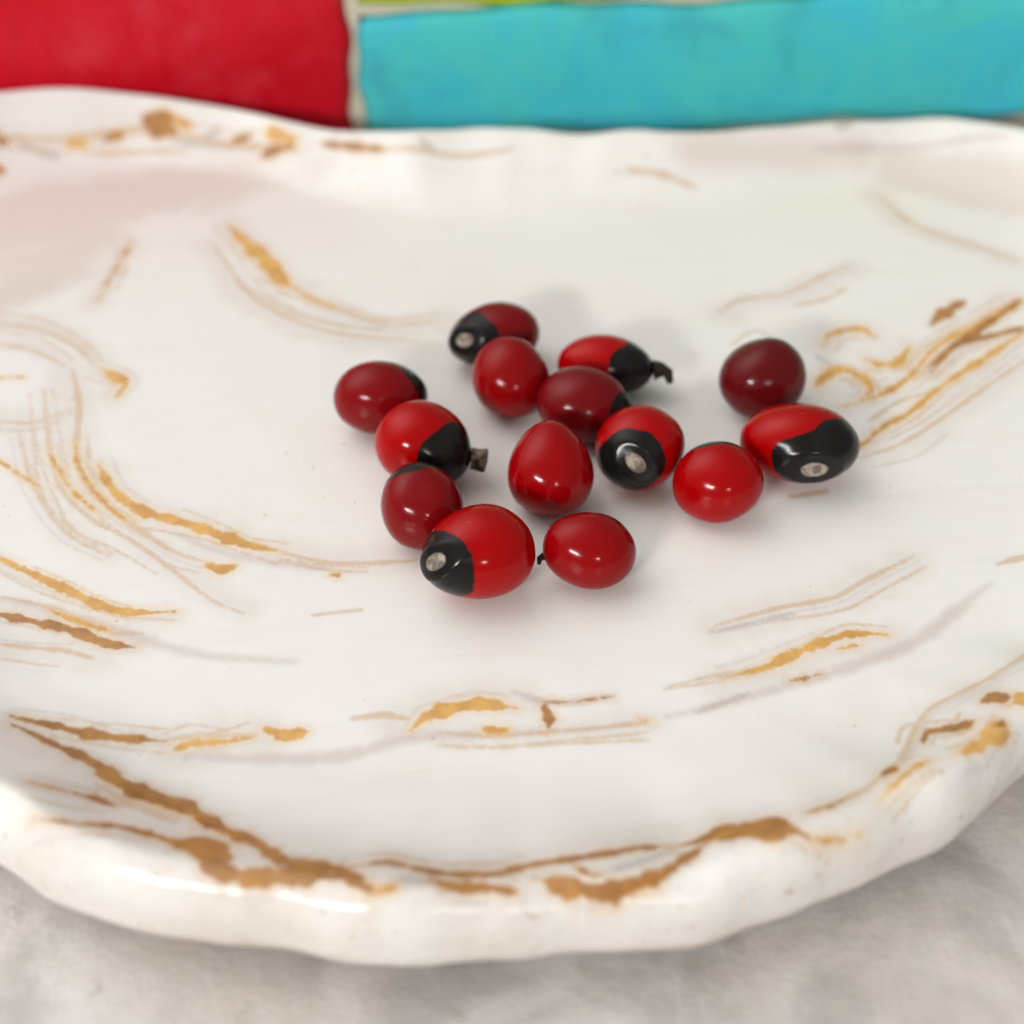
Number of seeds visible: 14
